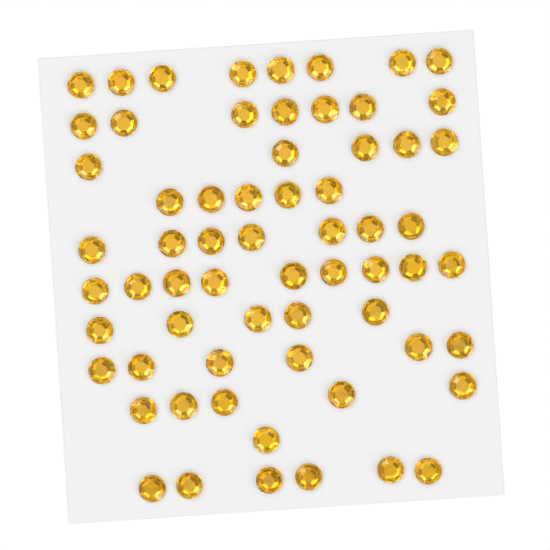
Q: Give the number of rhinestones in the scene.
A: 64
